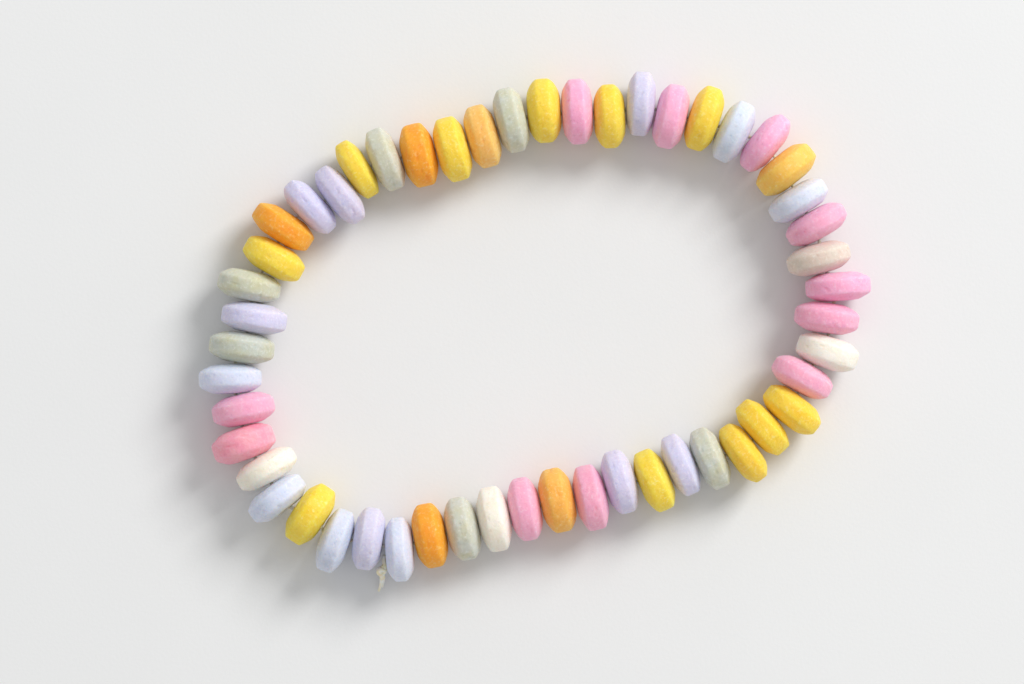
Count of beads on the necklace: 51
